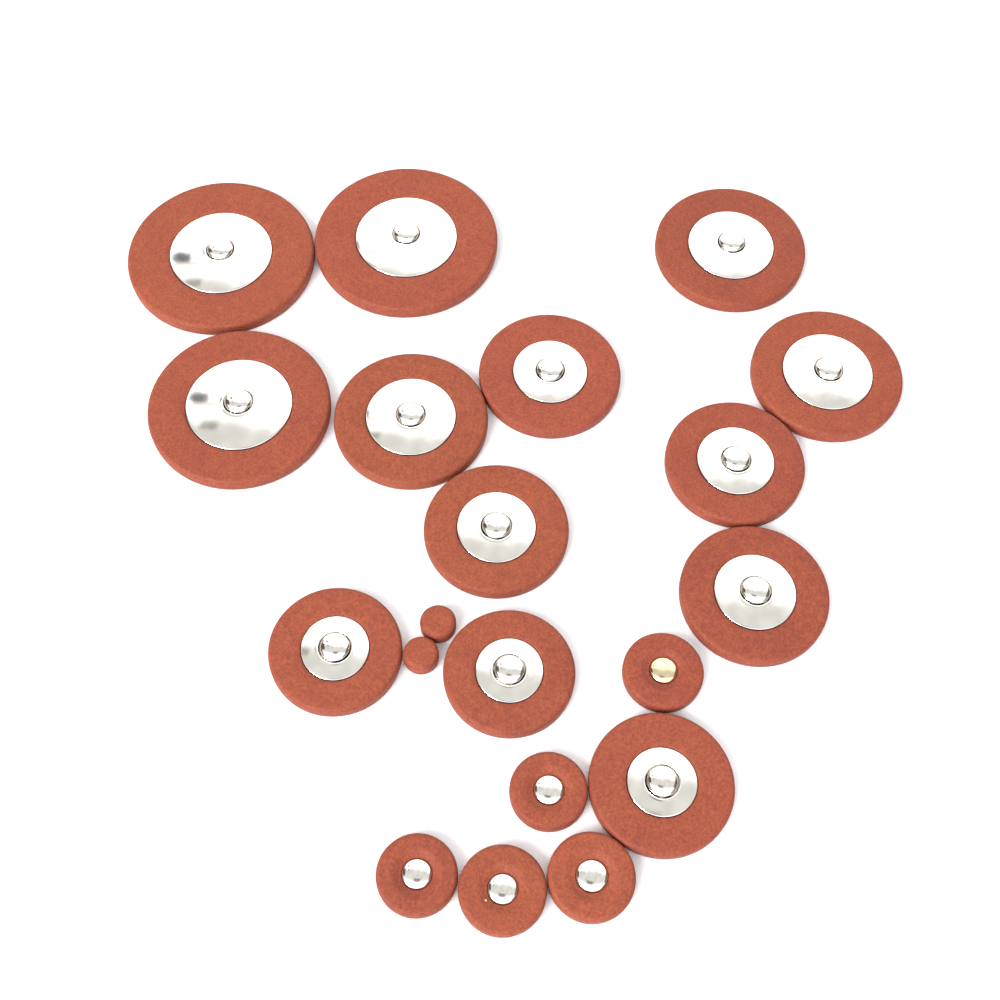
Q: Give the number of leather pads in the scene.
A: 20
